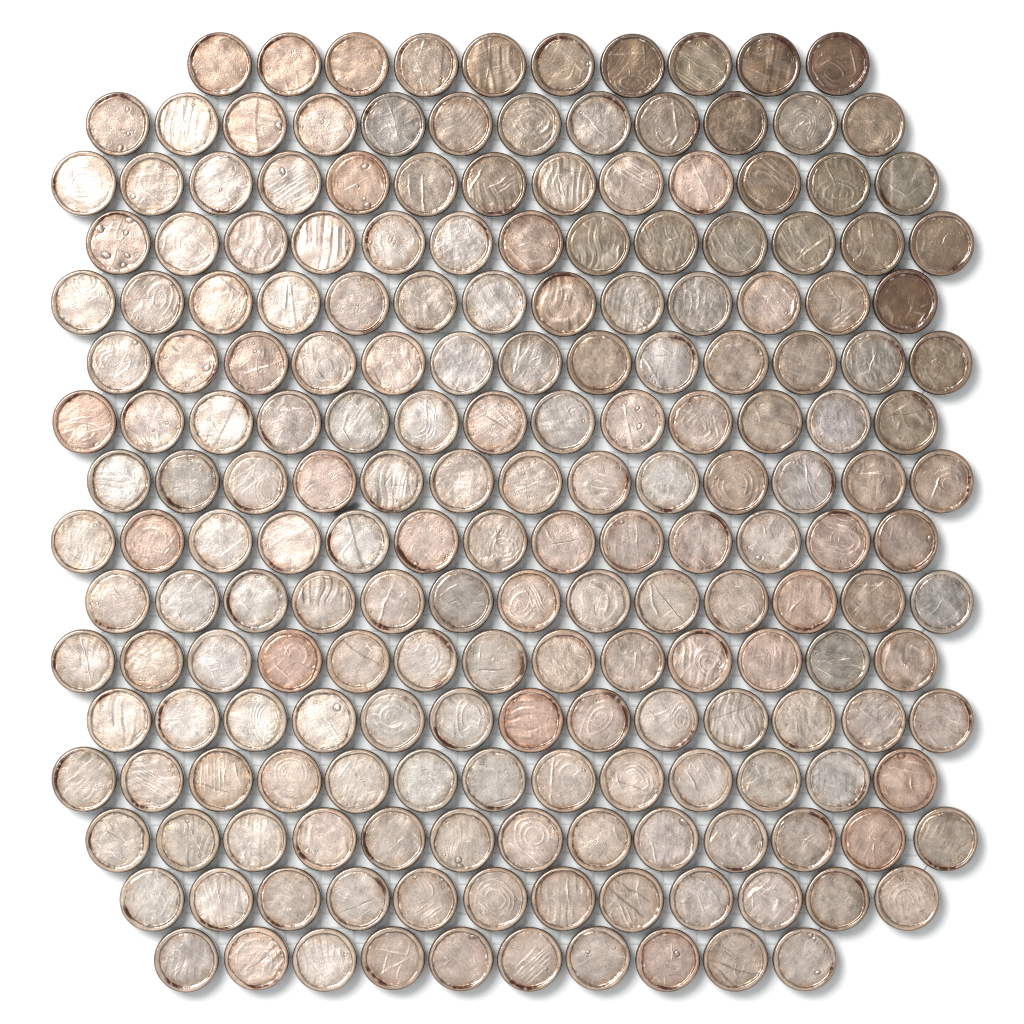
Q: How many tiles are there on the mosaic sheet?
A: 200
